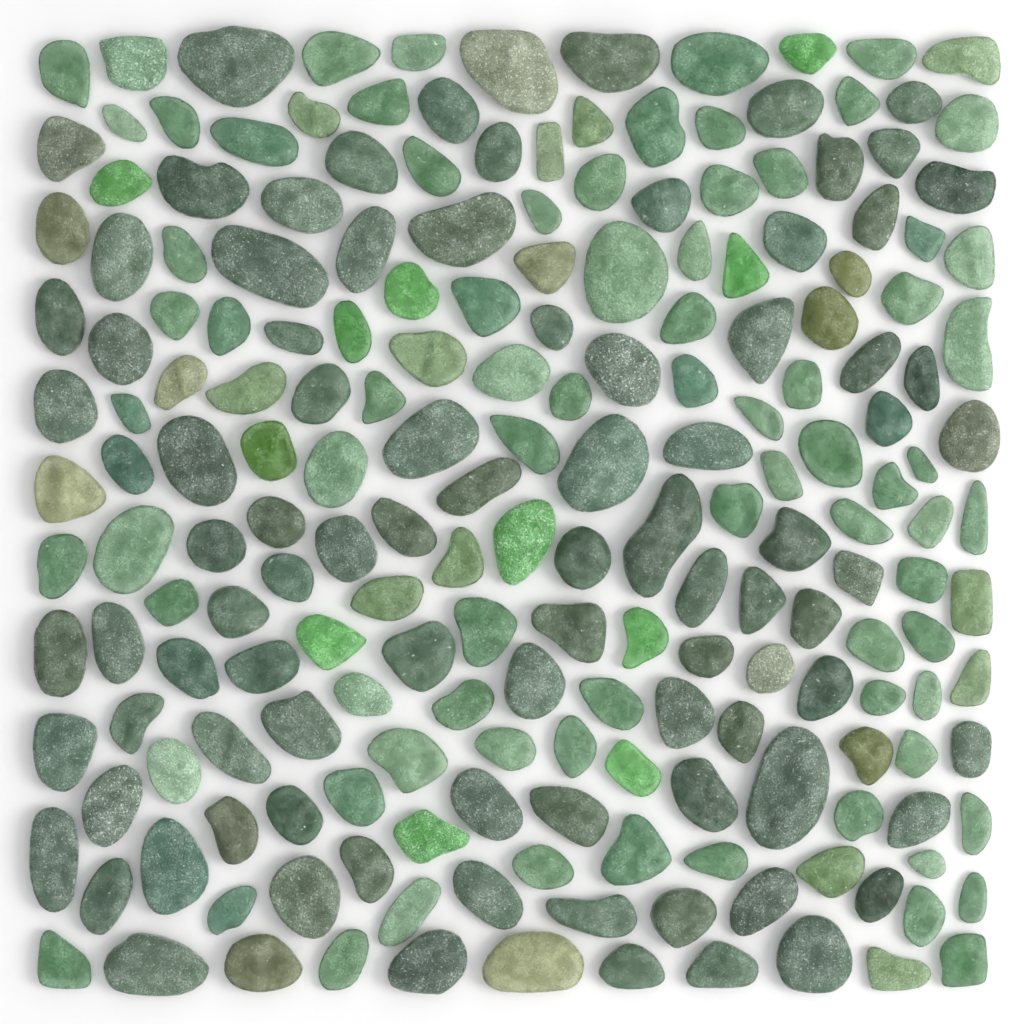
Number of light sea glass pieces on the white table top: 90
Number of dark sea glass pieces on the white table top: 87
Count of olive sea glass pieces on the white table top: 14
